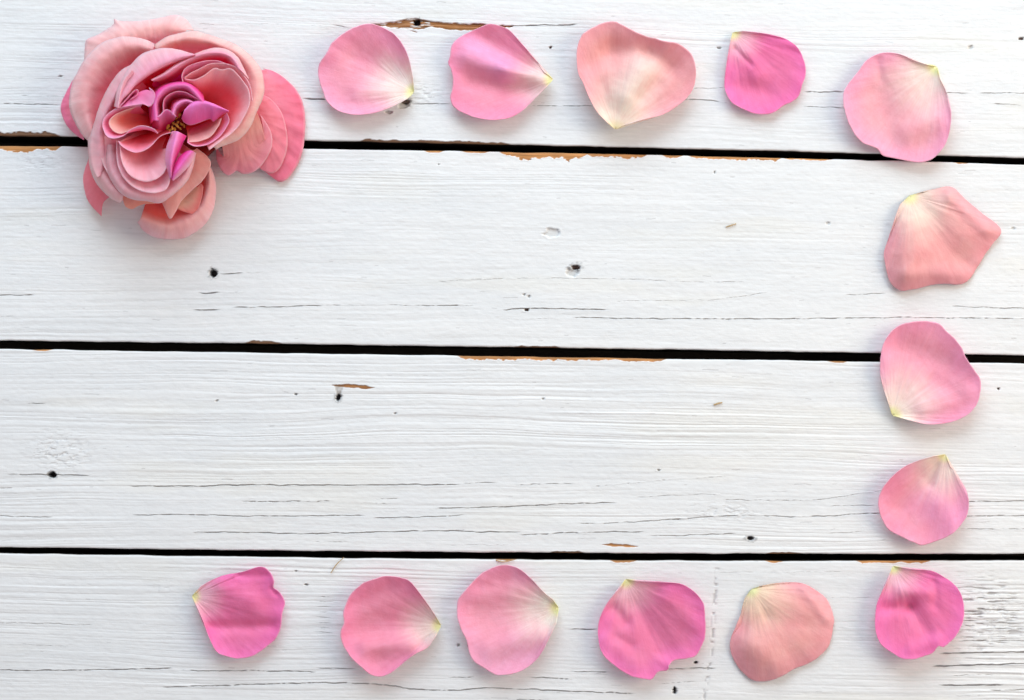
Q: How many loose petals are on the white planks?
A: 14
